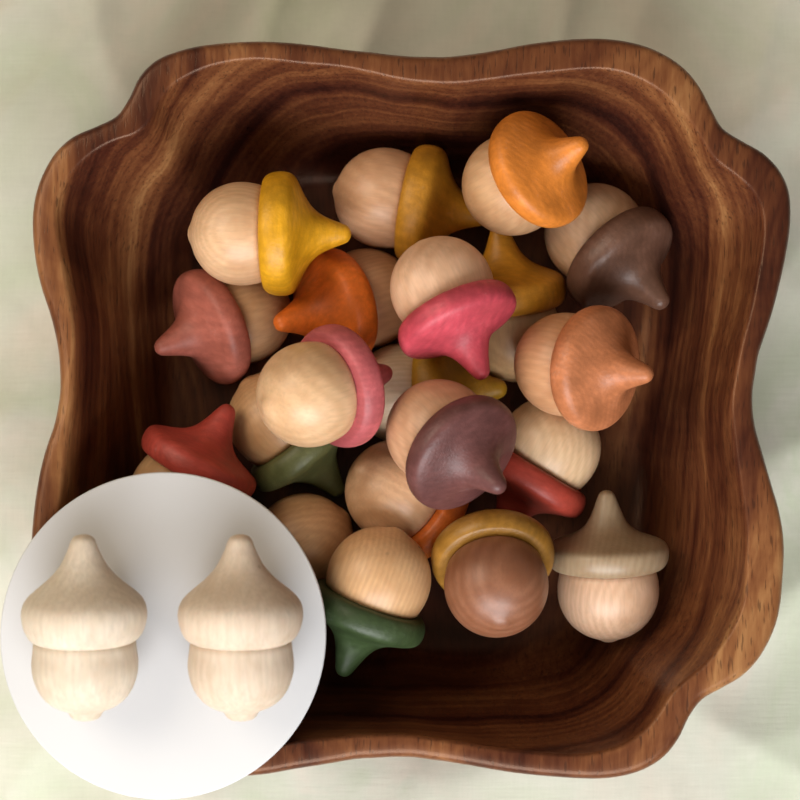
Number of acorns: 22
